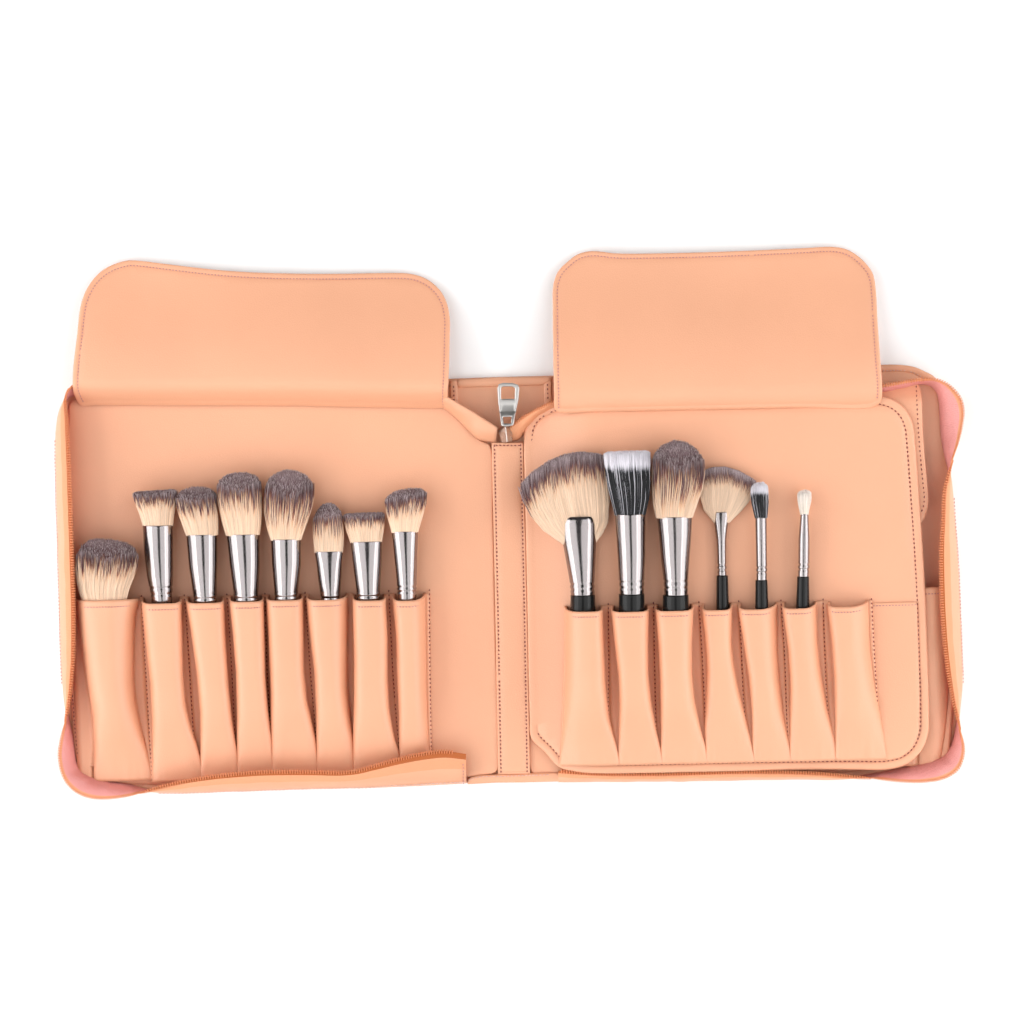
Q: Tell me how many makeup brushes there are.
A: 14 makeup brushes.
